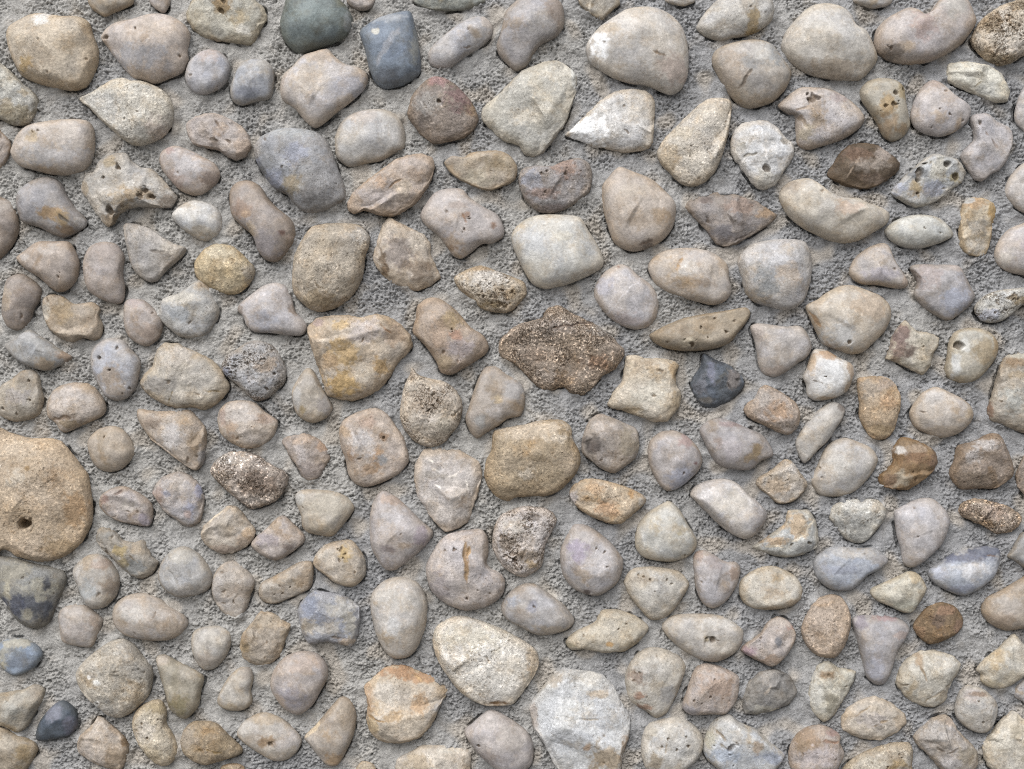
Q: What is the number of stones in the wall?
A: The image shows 200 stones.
